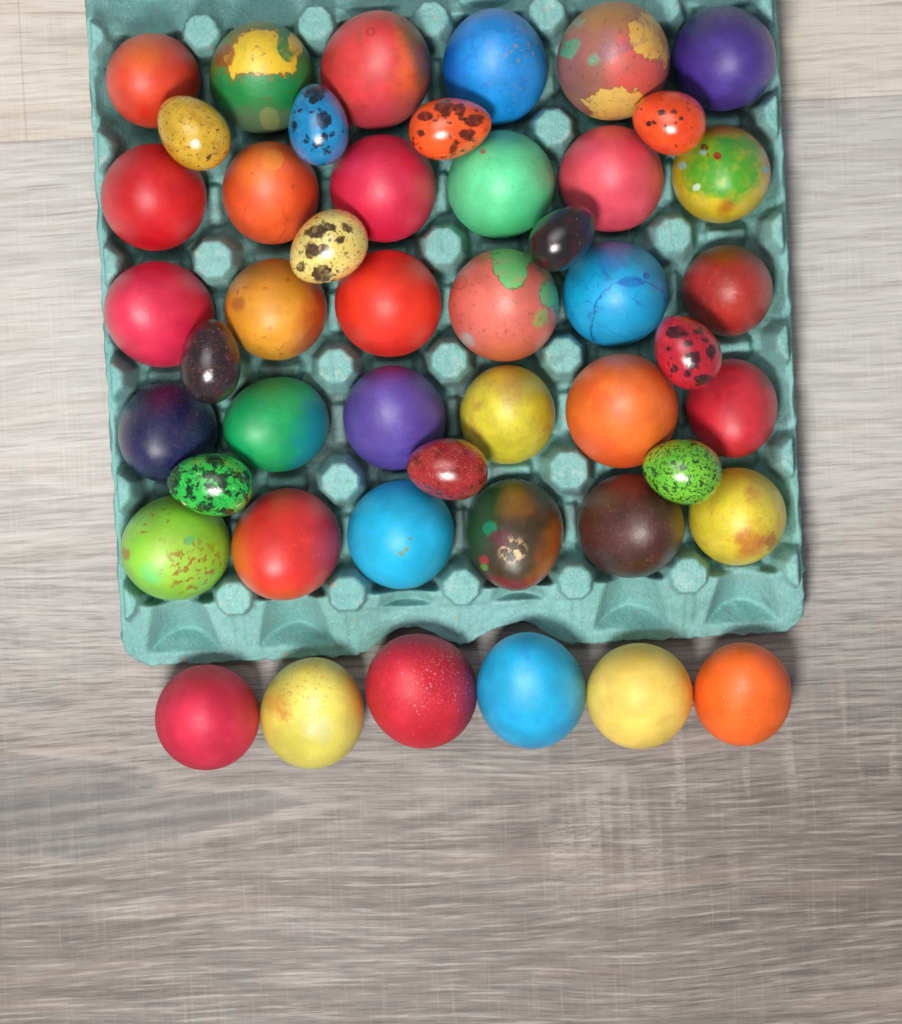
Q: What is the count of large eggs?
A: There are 36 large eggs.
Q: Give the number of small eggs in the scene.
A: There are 11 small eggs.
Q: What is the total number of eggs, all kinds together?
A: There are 47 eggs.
